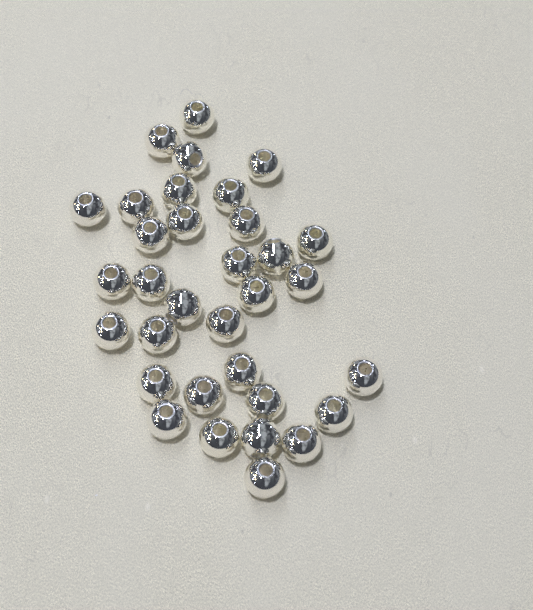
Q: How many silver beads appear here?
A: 33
